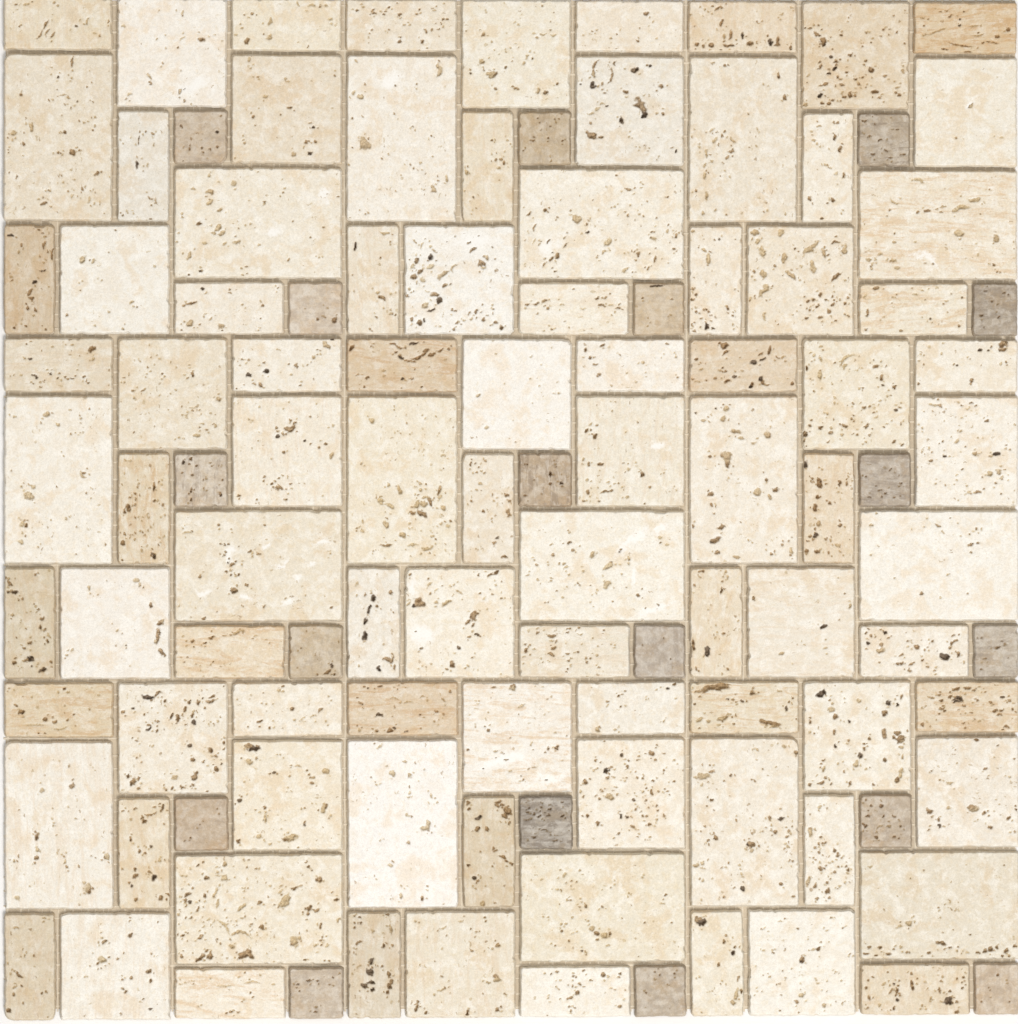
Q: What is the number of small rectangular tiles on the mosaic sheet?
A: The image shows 45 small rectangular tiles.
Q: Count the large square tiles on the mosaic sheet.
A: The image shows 27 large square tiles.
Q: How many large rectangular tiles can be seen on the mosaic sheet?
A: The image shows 18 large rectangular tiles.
